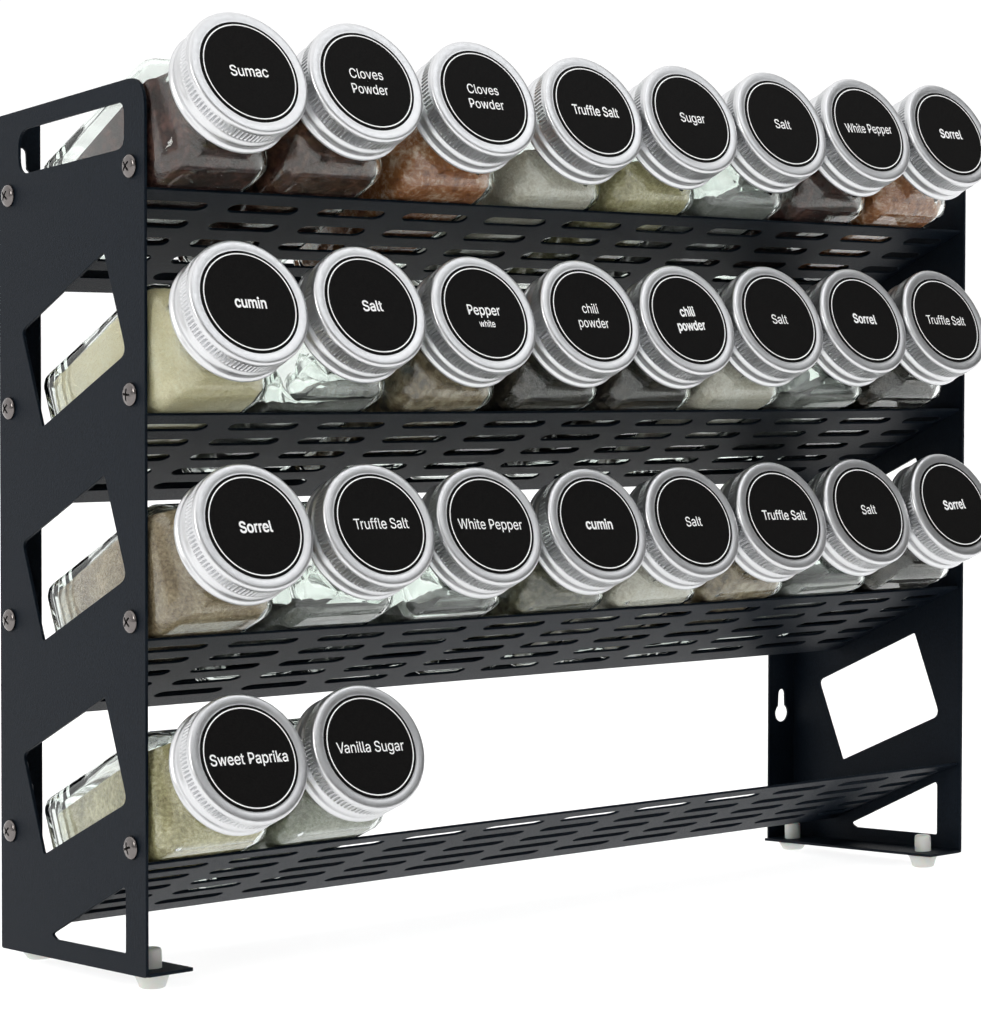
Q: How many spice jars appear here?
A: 26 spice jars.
